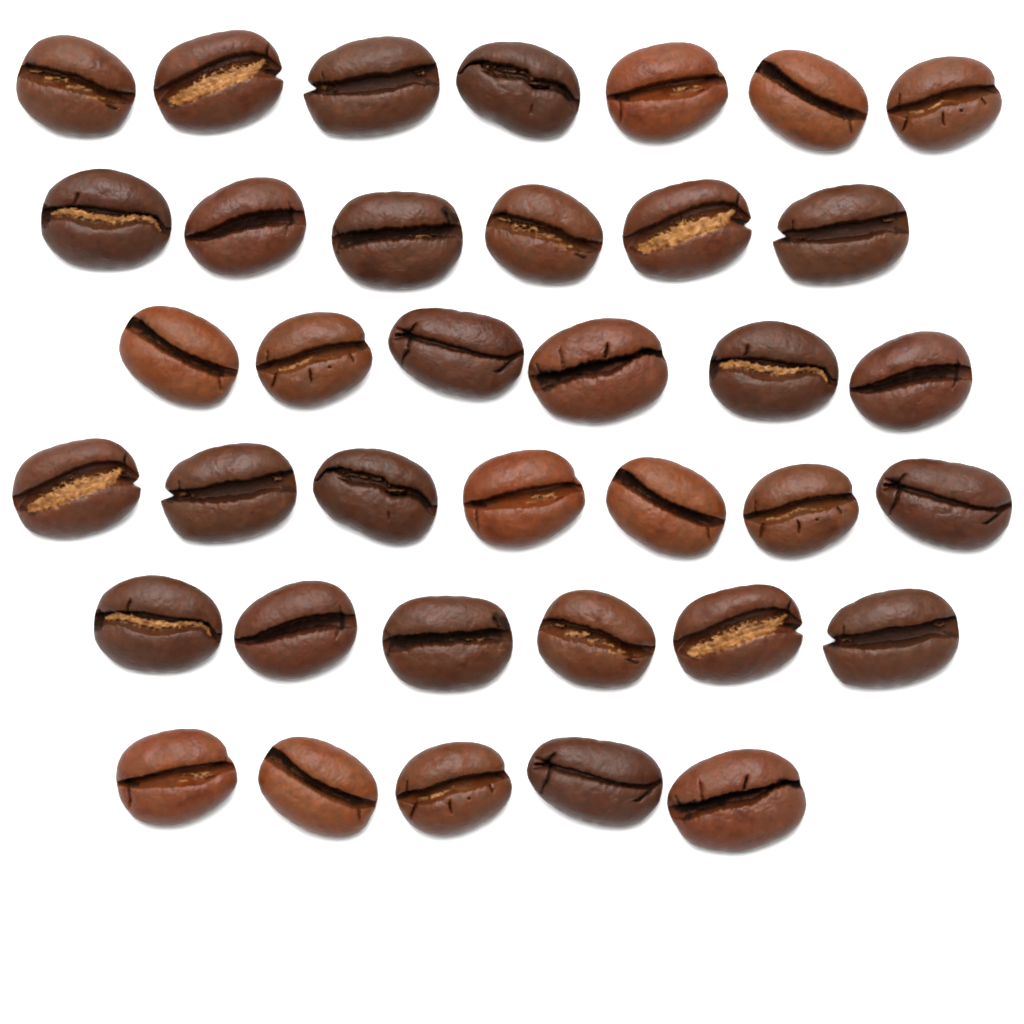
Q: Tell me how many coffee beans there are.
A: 37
